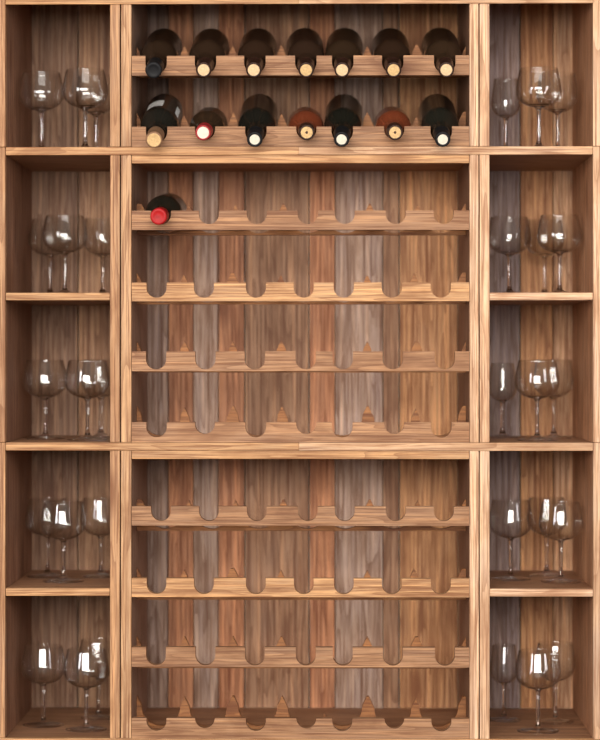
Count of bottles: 15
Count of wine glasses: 30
